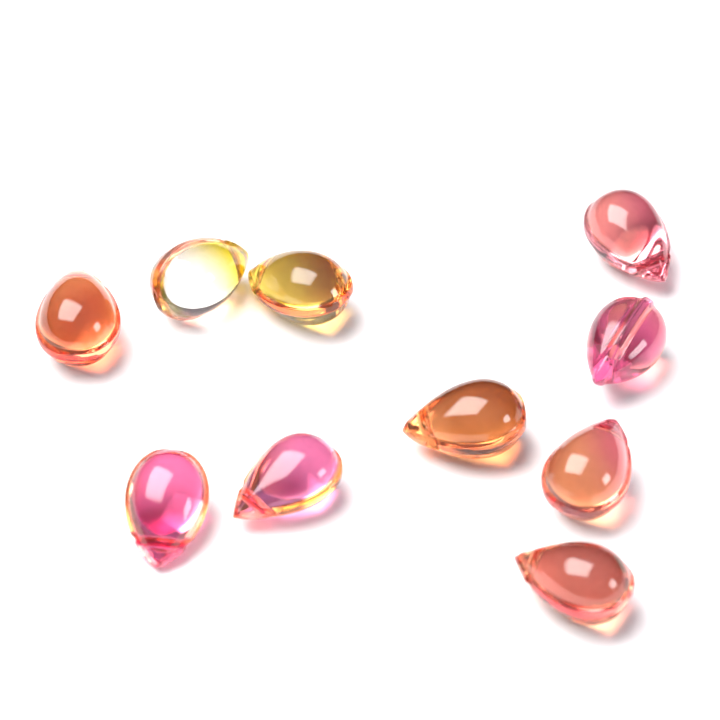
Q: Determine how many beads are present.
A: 10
